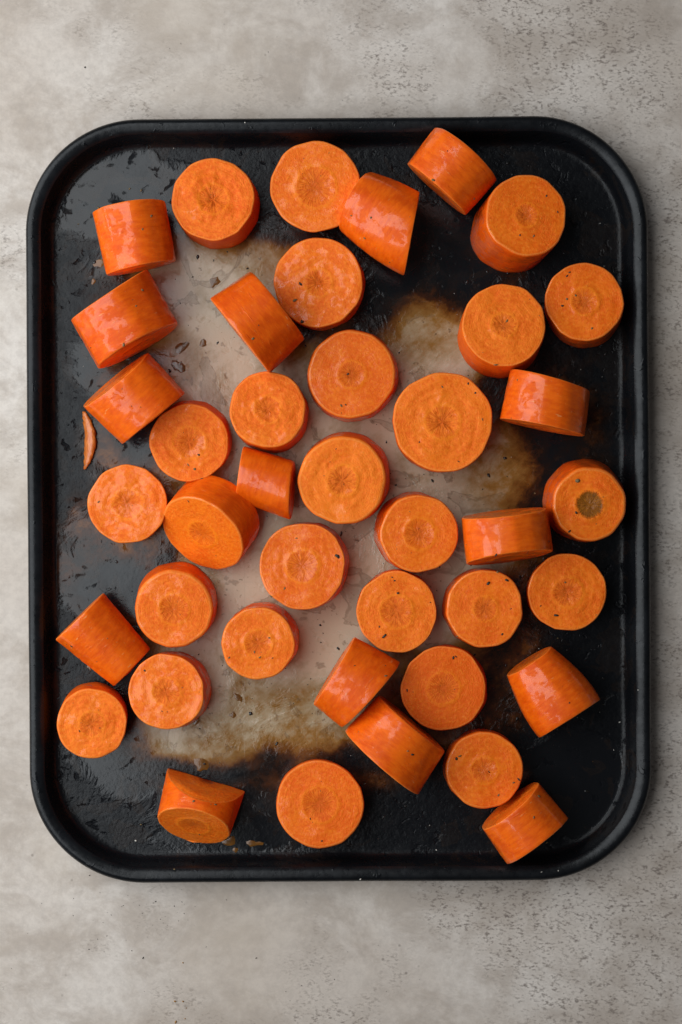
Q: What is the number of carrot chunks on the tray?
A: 41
